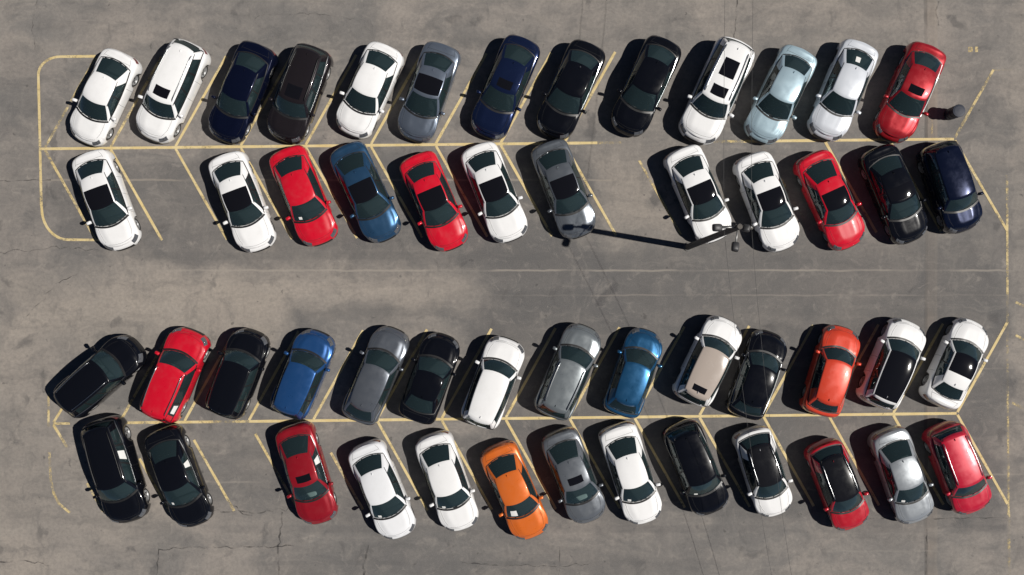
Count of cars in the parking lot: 52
